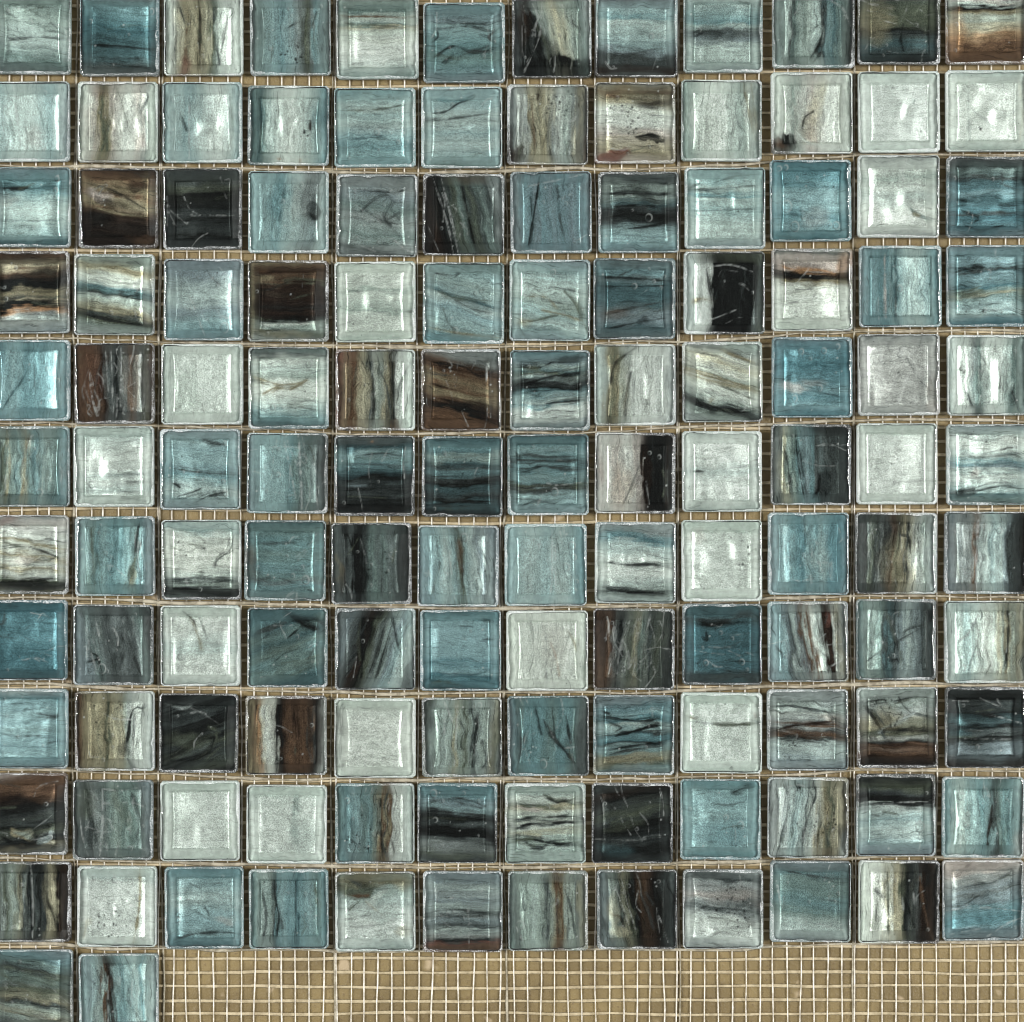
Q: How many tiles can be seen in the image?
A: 134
